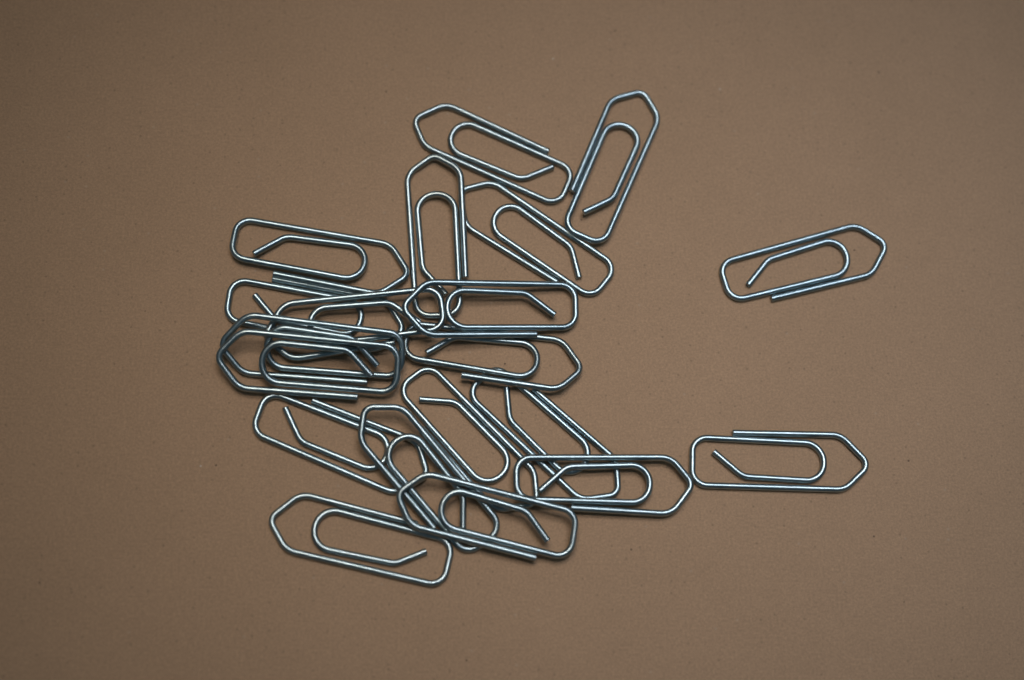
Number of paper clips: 20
